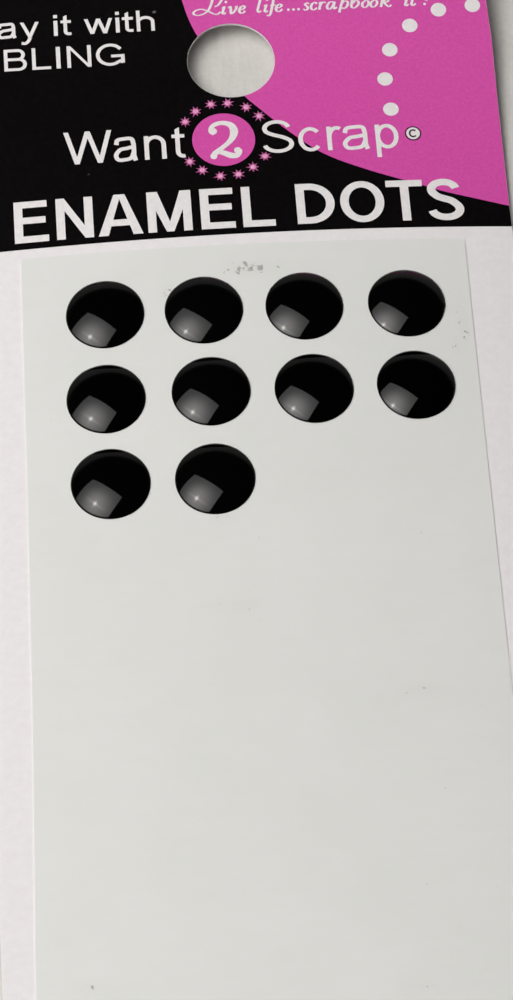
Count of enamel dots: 10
